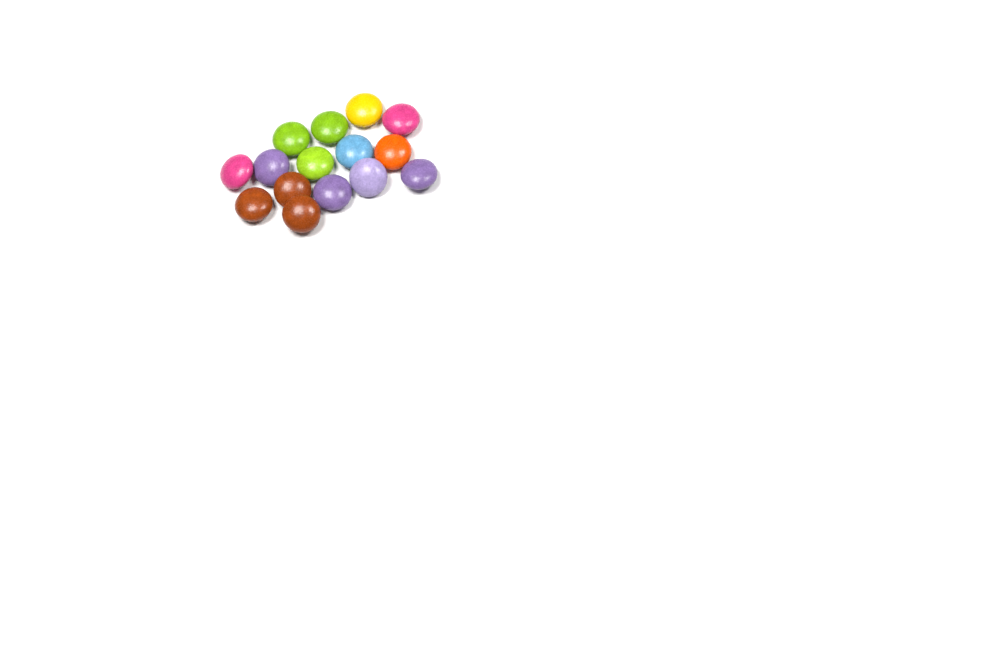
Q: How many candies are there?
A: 15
